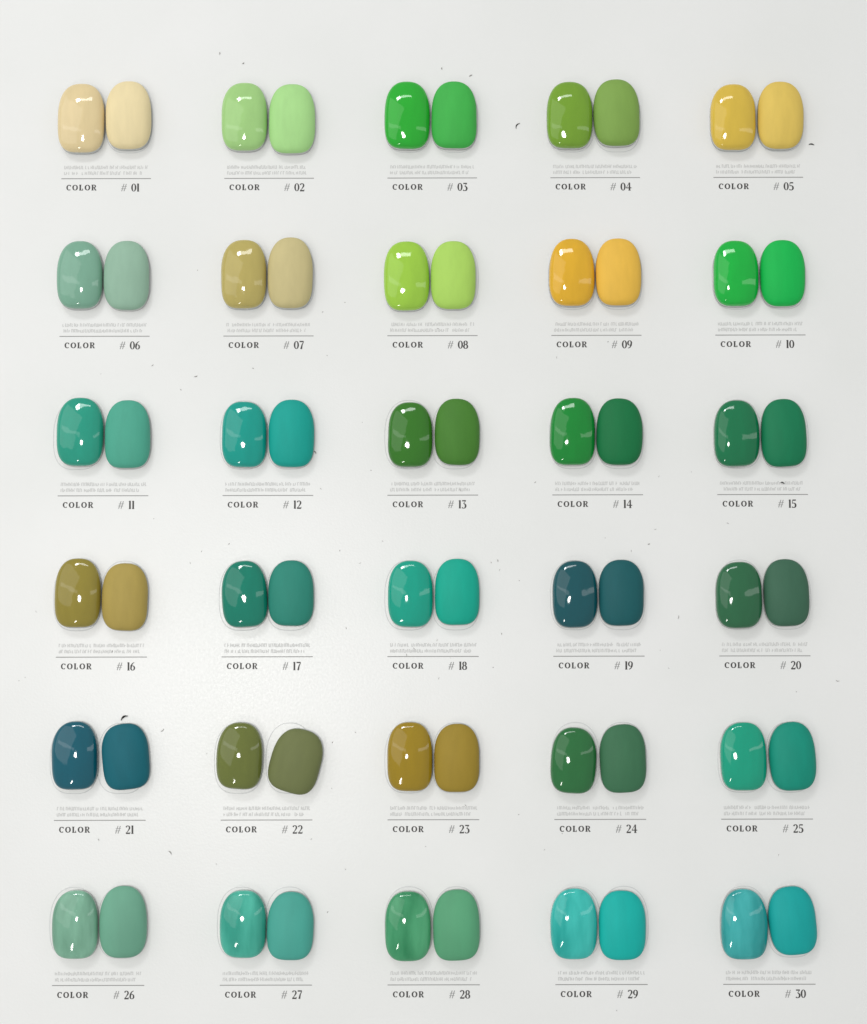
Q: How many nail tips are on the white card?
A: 60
